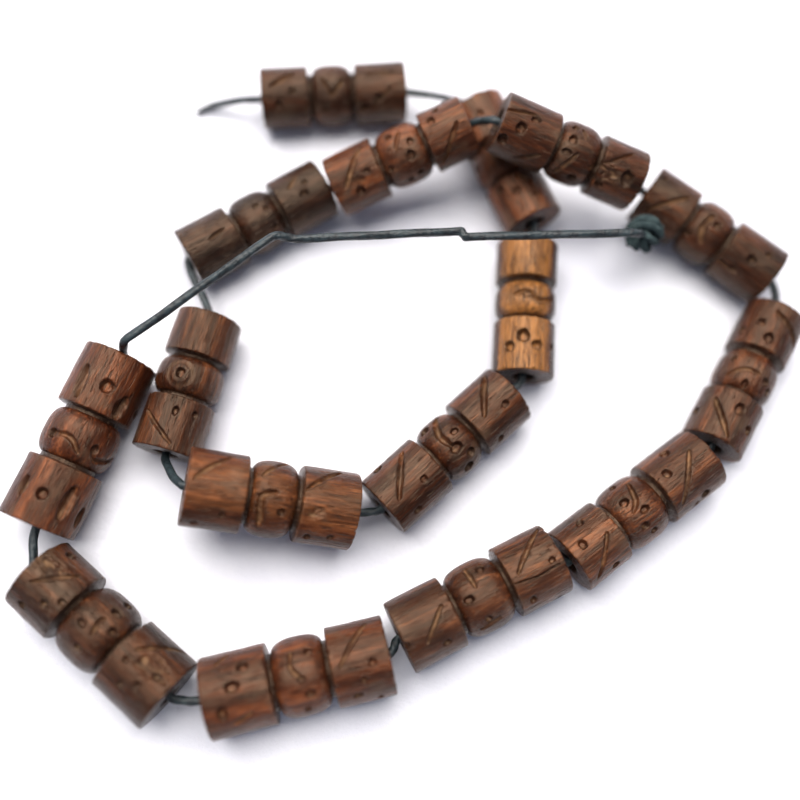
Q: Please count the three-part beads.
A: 16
